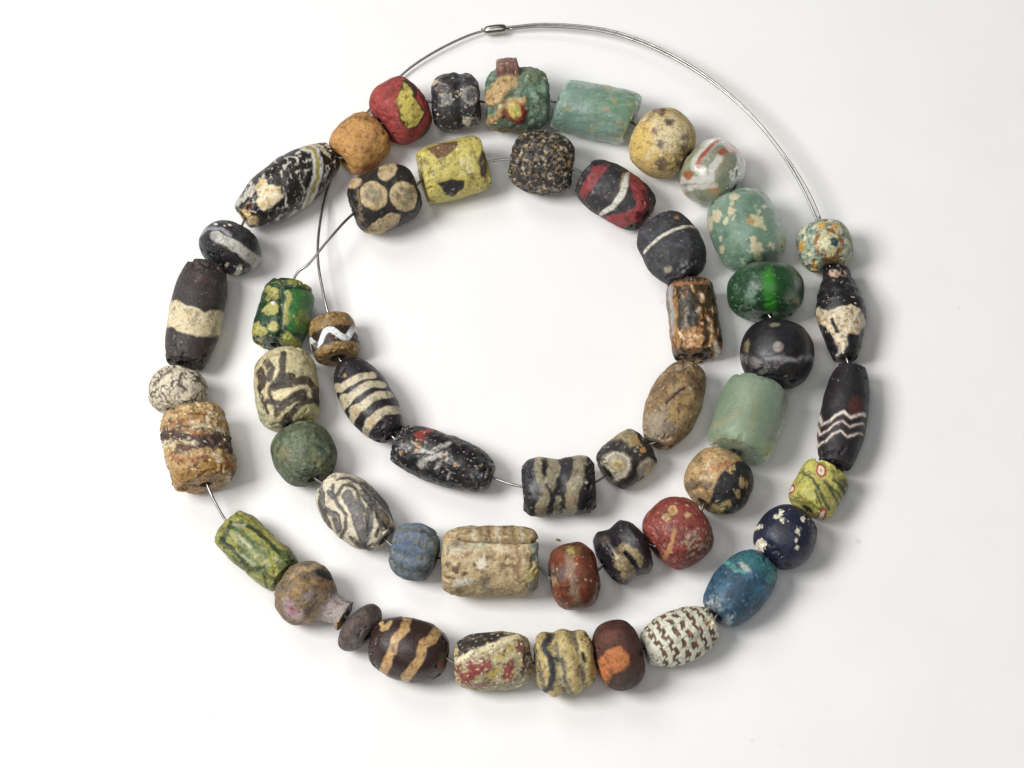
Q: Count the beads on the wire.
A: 52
